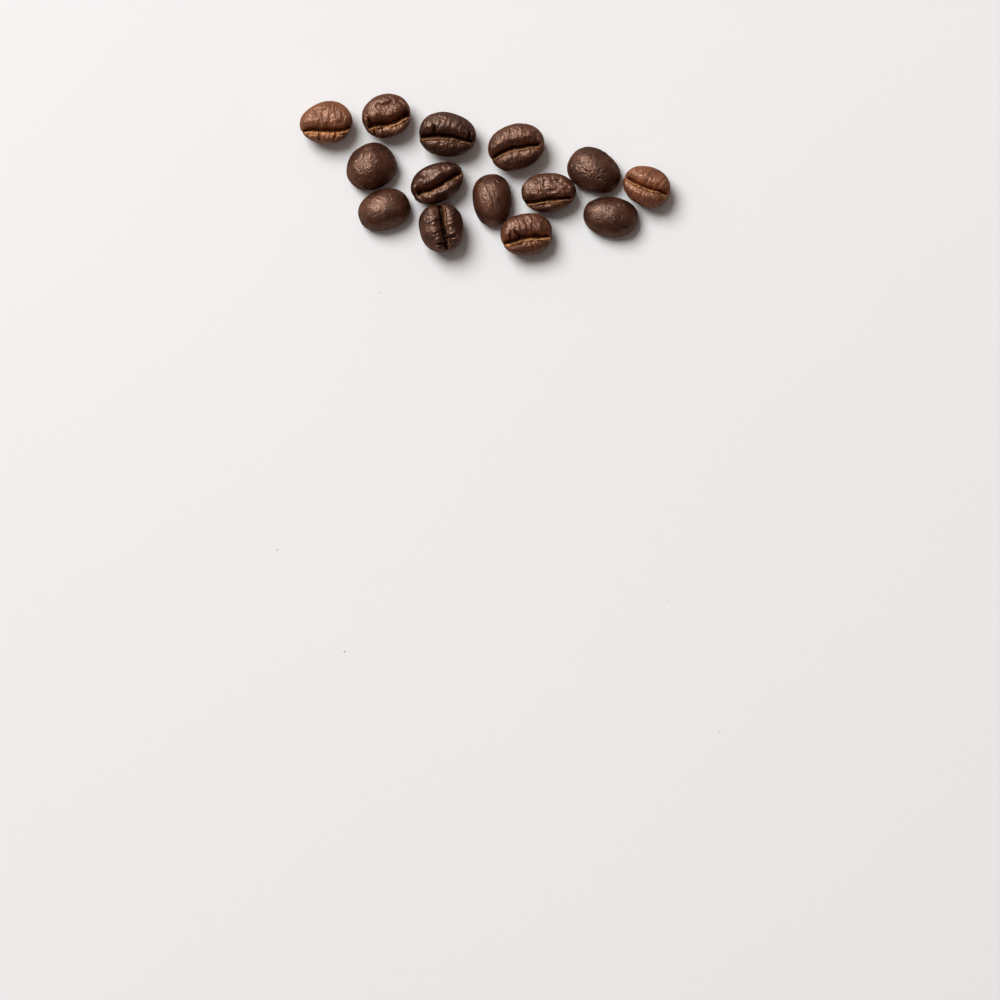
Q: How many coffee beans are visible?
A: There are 14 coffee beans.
